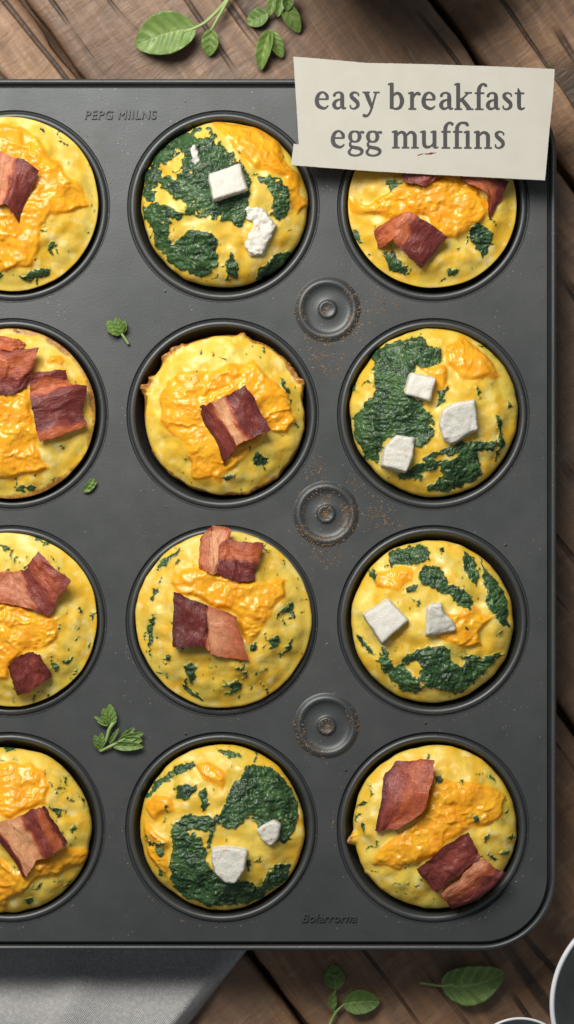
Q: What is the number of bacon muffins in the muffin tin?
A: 8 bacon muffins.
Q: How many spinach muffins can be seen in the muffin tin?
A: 4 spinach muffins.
